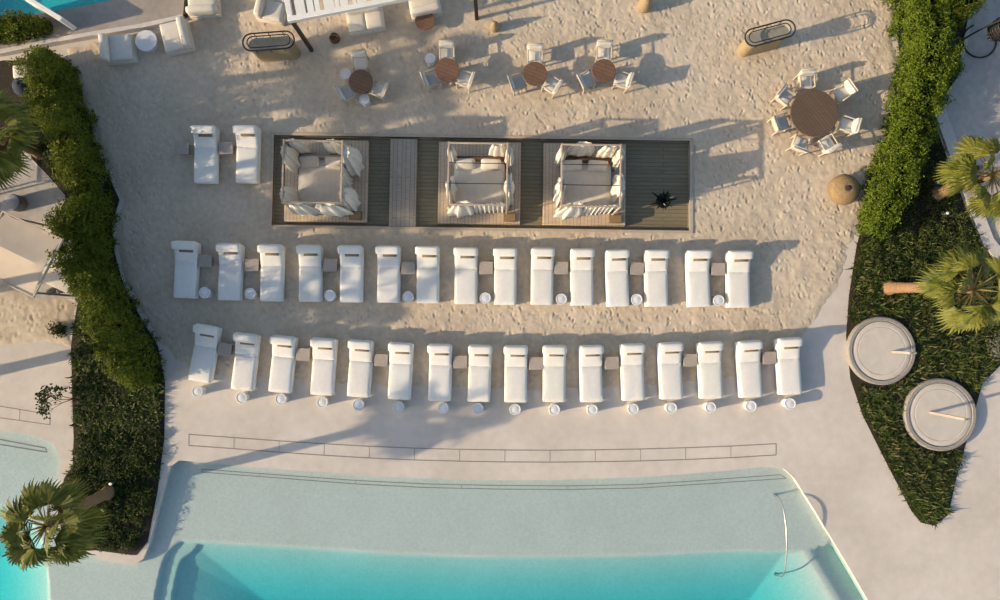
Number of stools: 27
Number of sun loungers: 33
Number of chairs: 19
